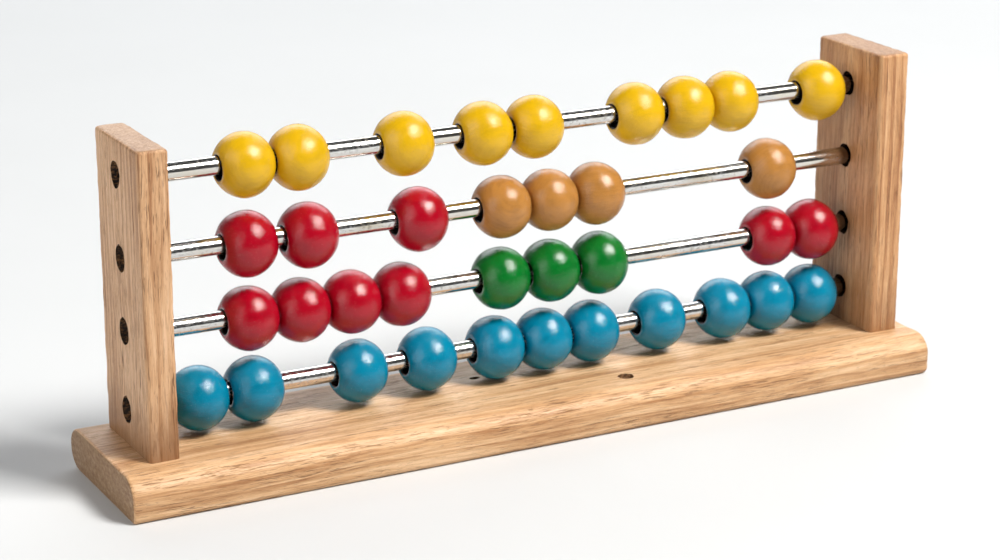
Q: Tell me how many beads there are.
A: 36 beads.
